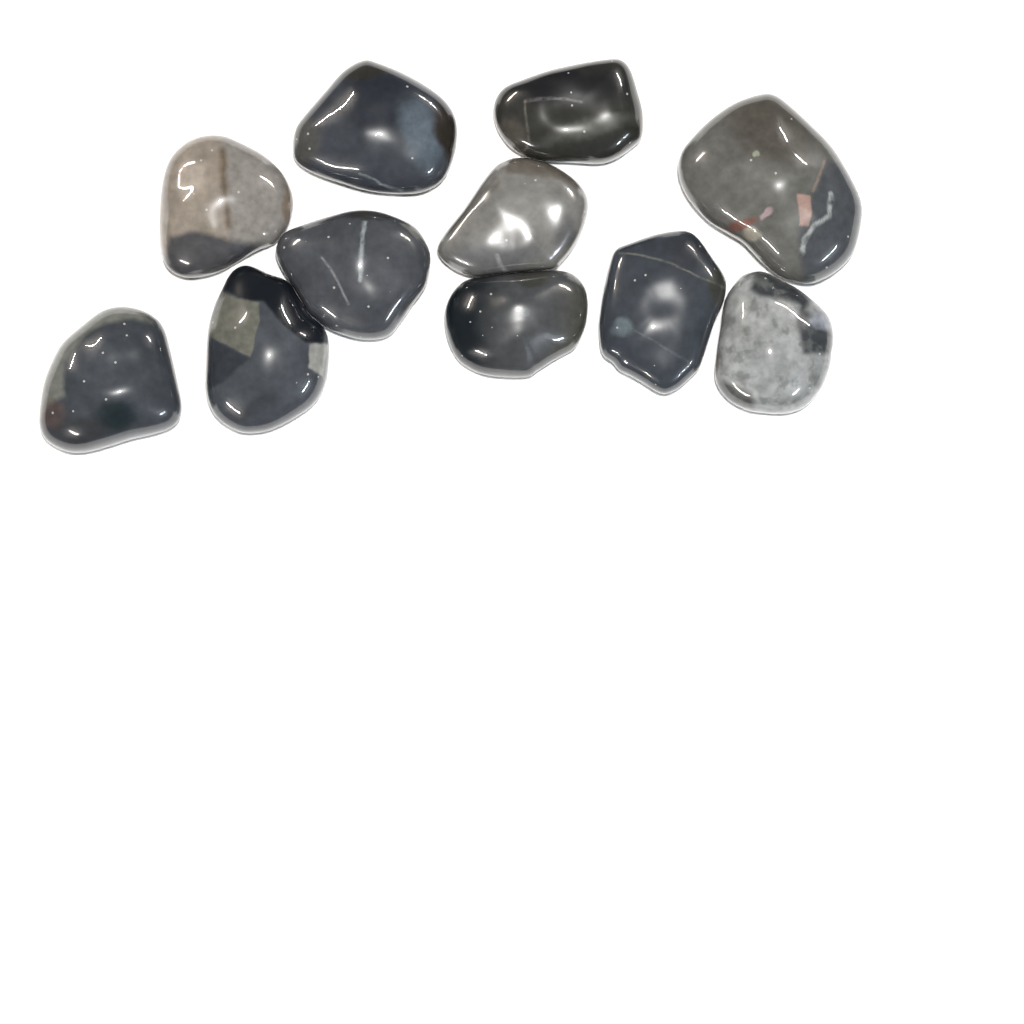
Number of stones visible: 11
